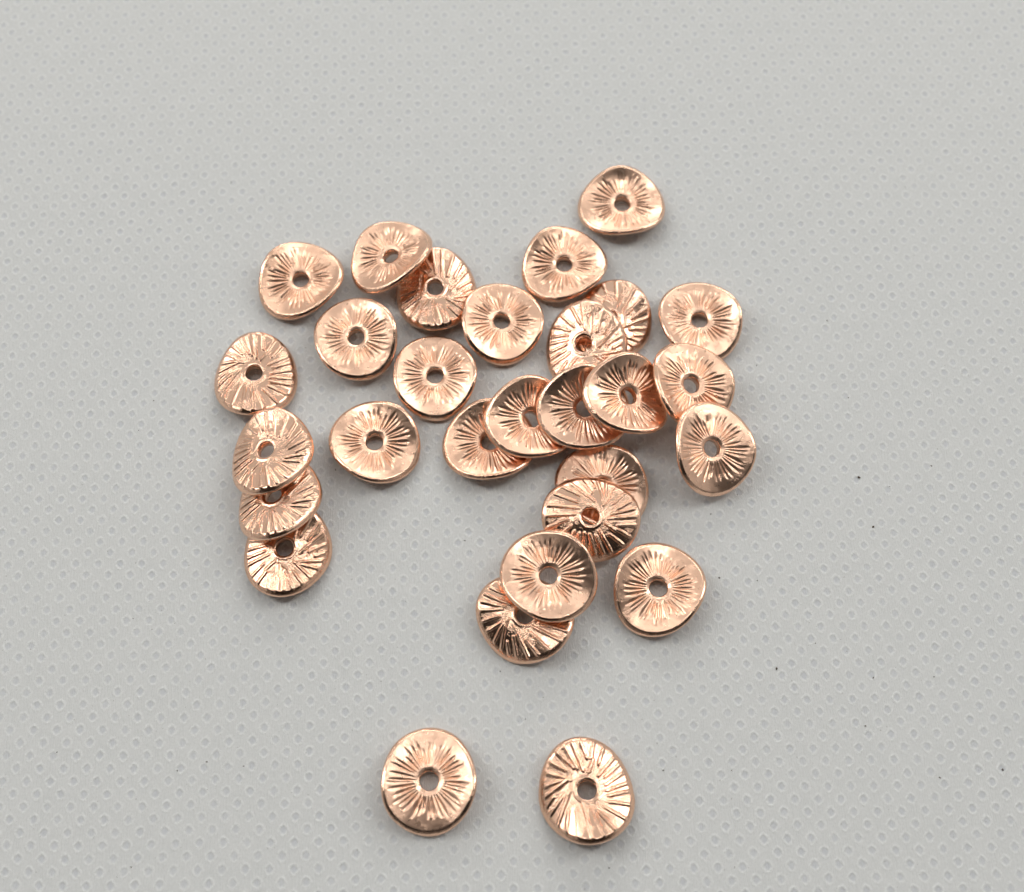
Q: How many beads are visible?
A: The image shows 29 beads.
